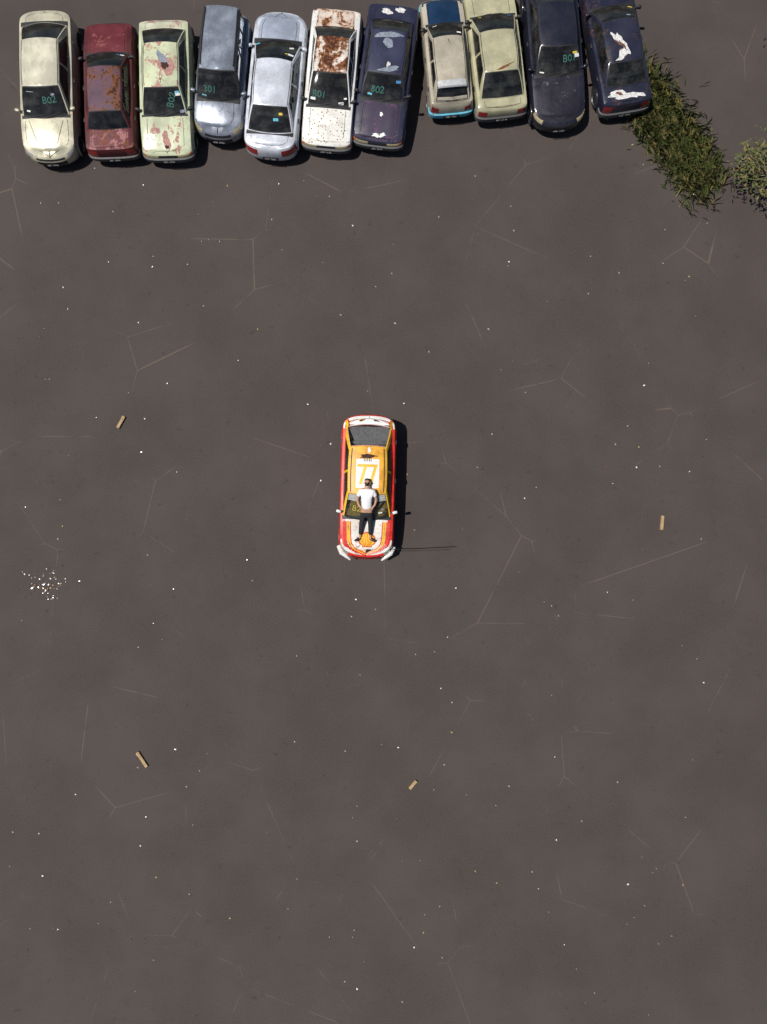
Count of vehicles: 12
